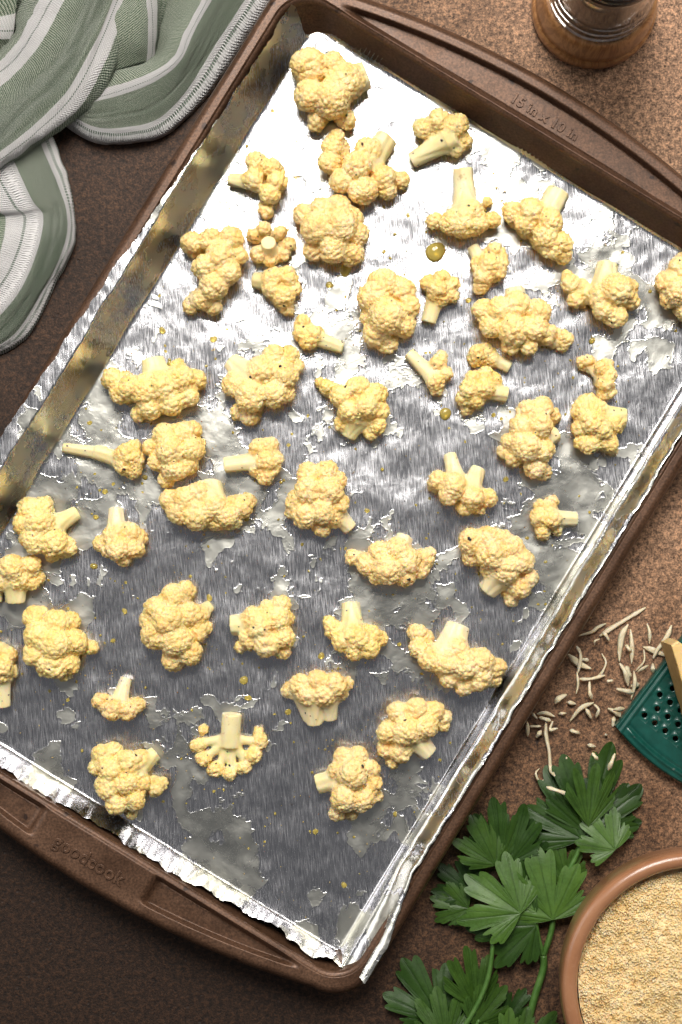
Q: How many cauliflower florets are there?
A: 50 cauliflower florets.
